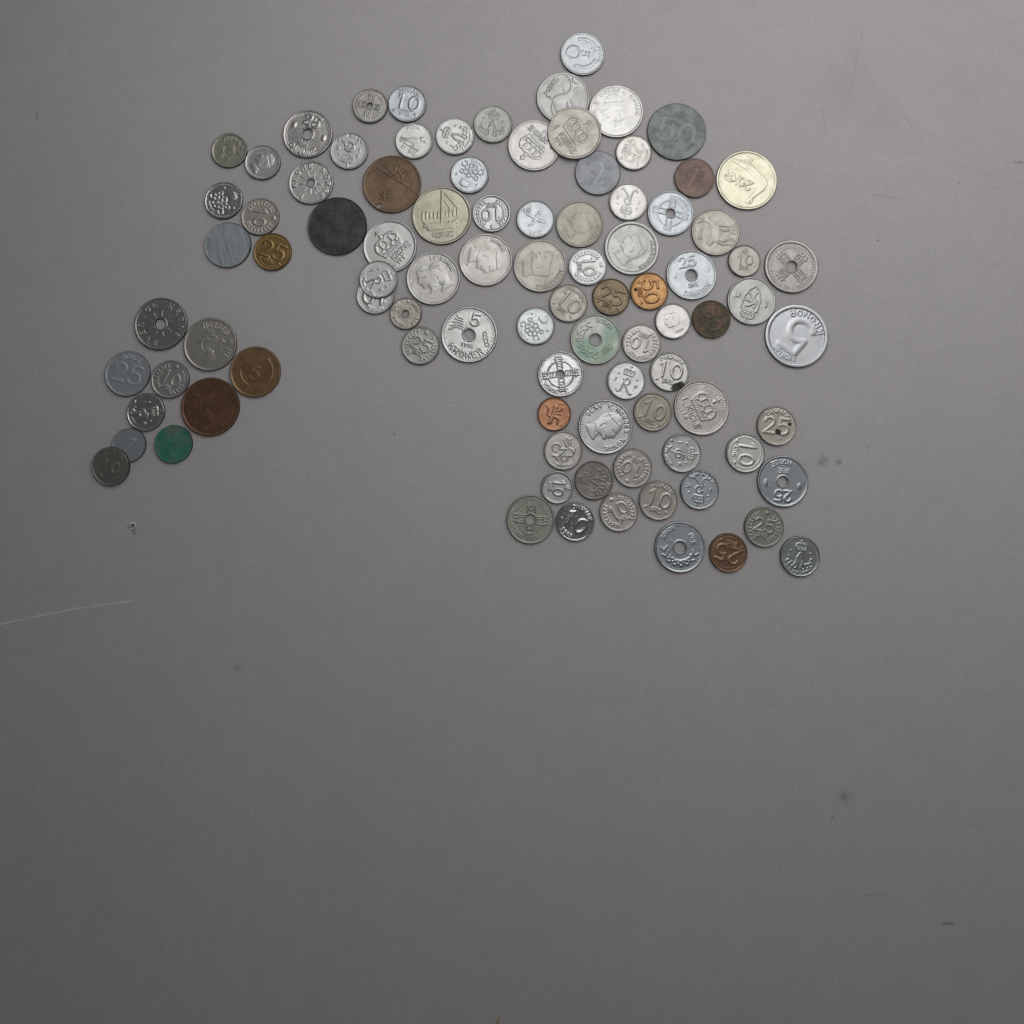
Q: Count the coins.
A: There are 92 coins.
